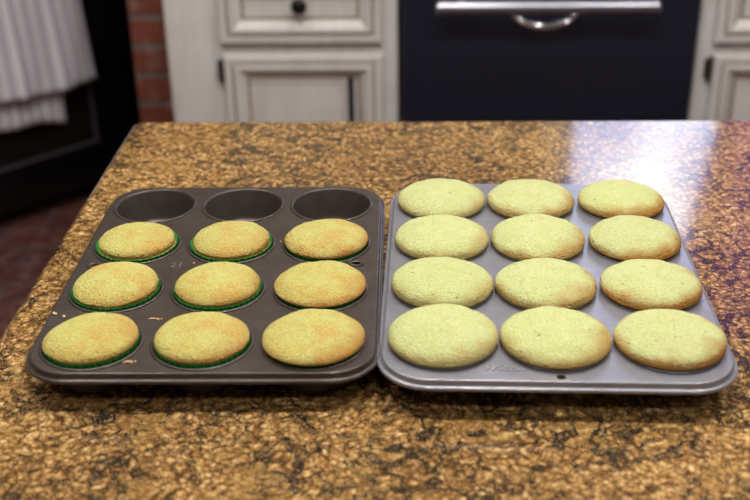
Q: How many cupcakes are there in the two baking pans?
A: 21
